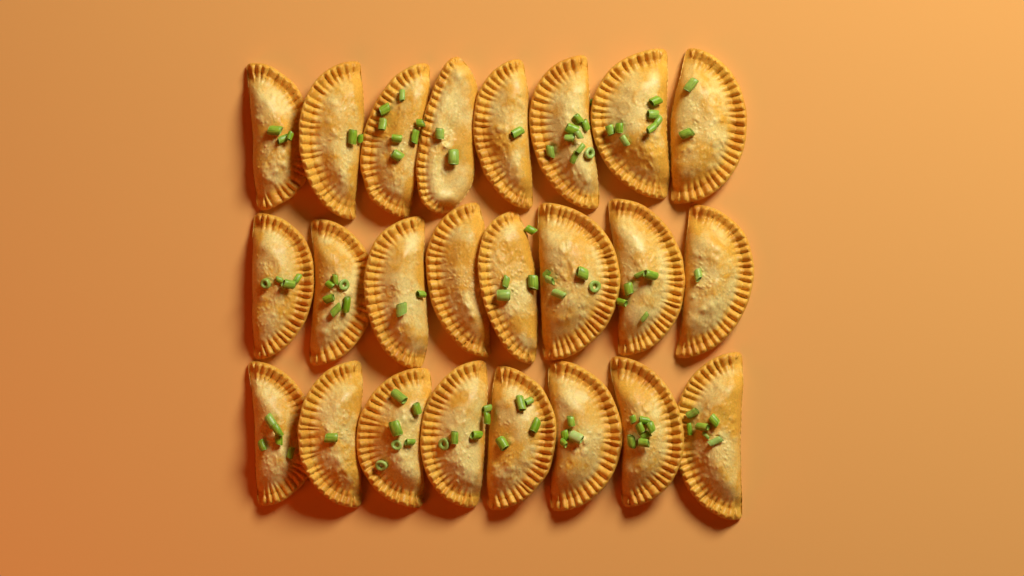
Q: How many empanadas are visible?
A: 24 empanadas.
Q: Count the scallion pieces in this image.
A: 99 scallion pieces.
